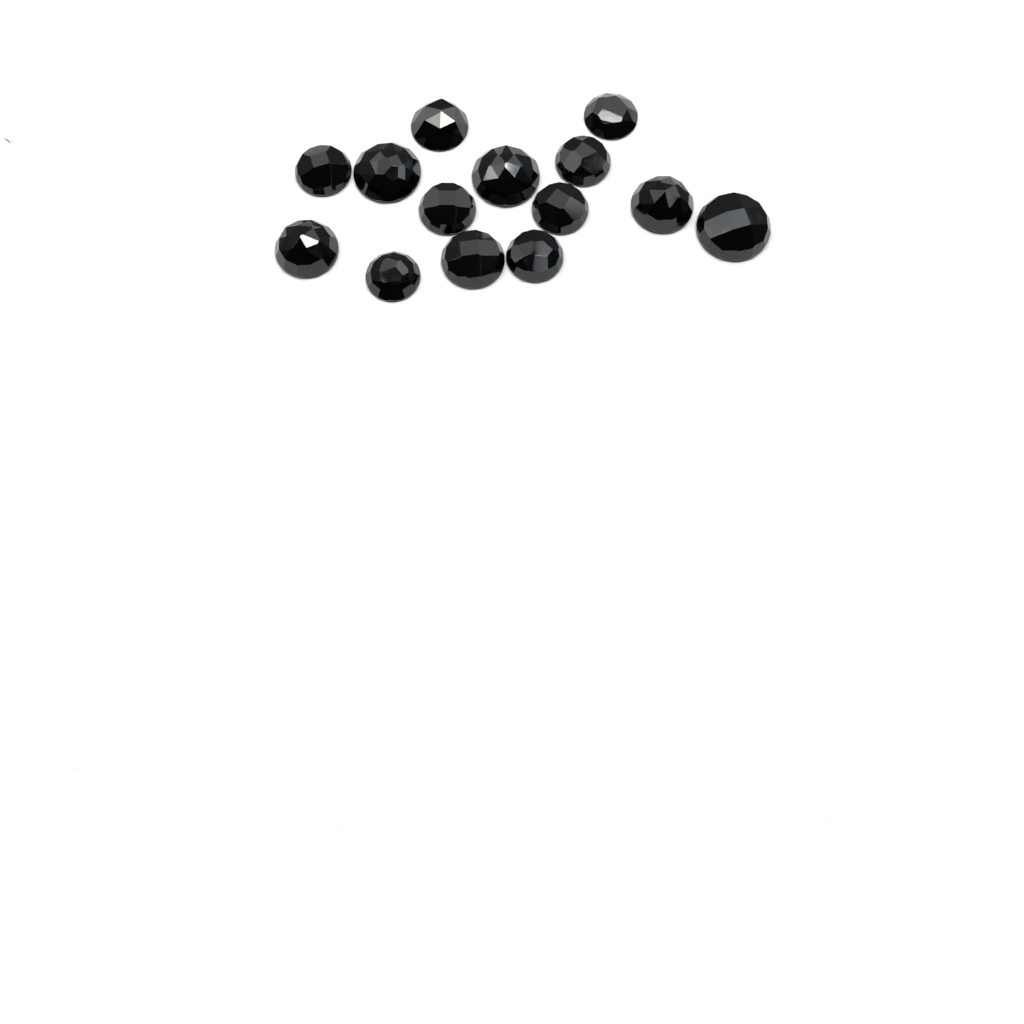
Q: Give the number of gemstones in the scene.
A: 14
